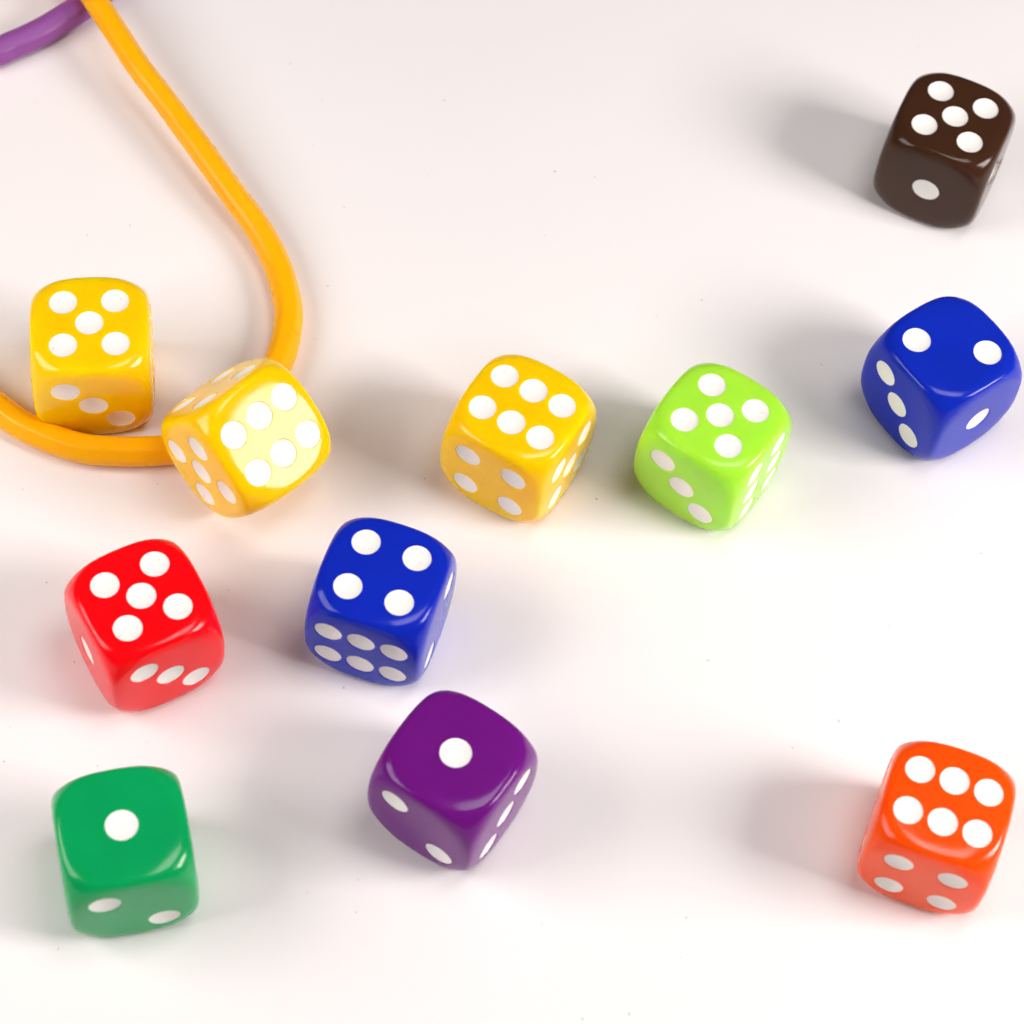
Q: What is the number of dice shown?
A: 11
